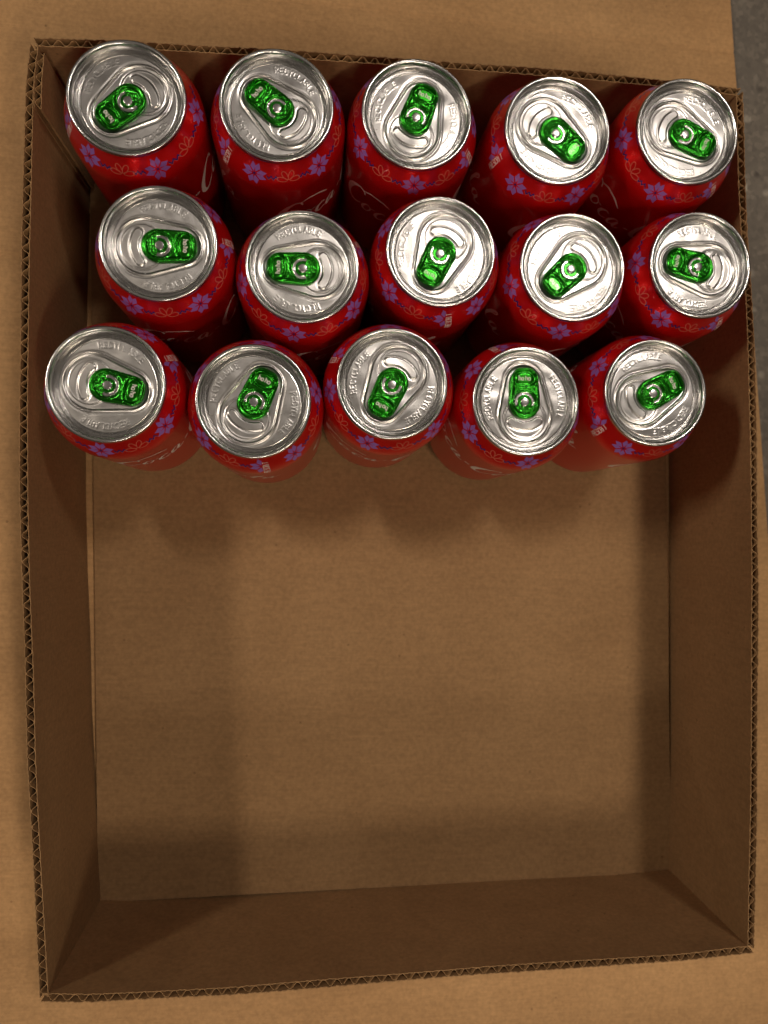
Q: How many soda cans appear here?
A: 15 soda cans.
